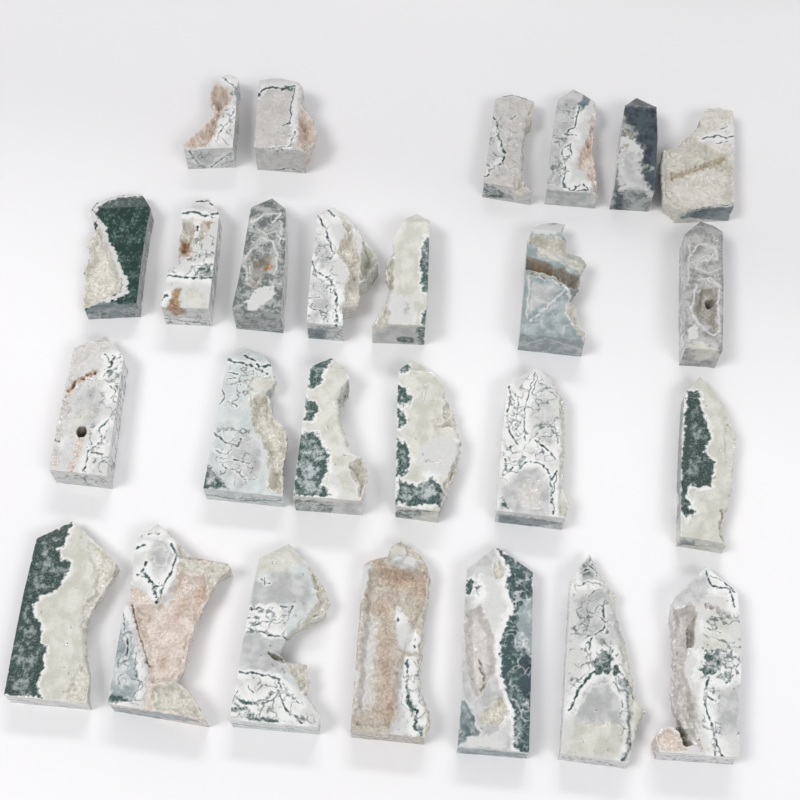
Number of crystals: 26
